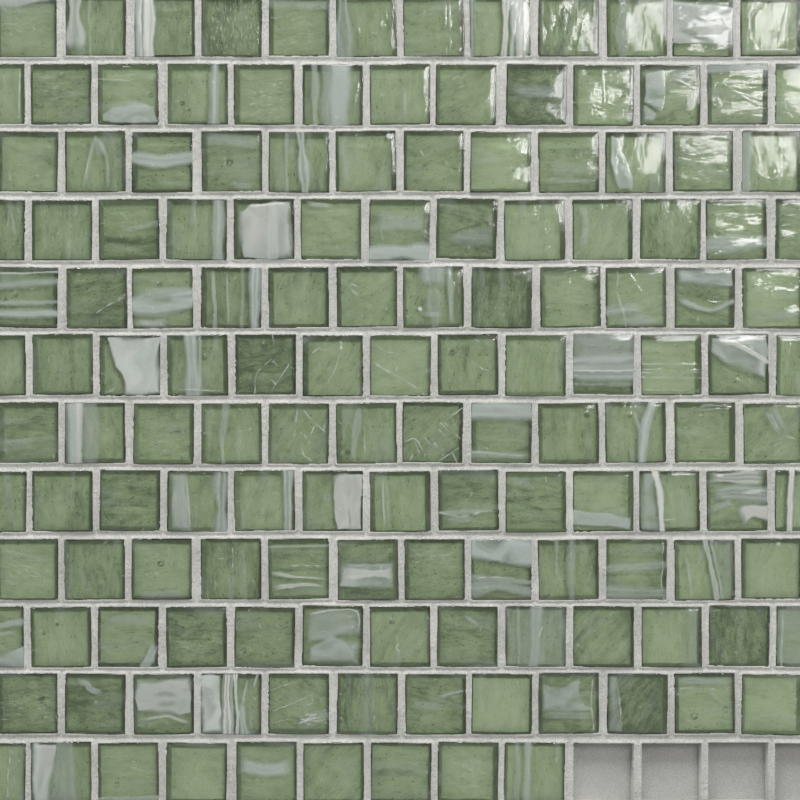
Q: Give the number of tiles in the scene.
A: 146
